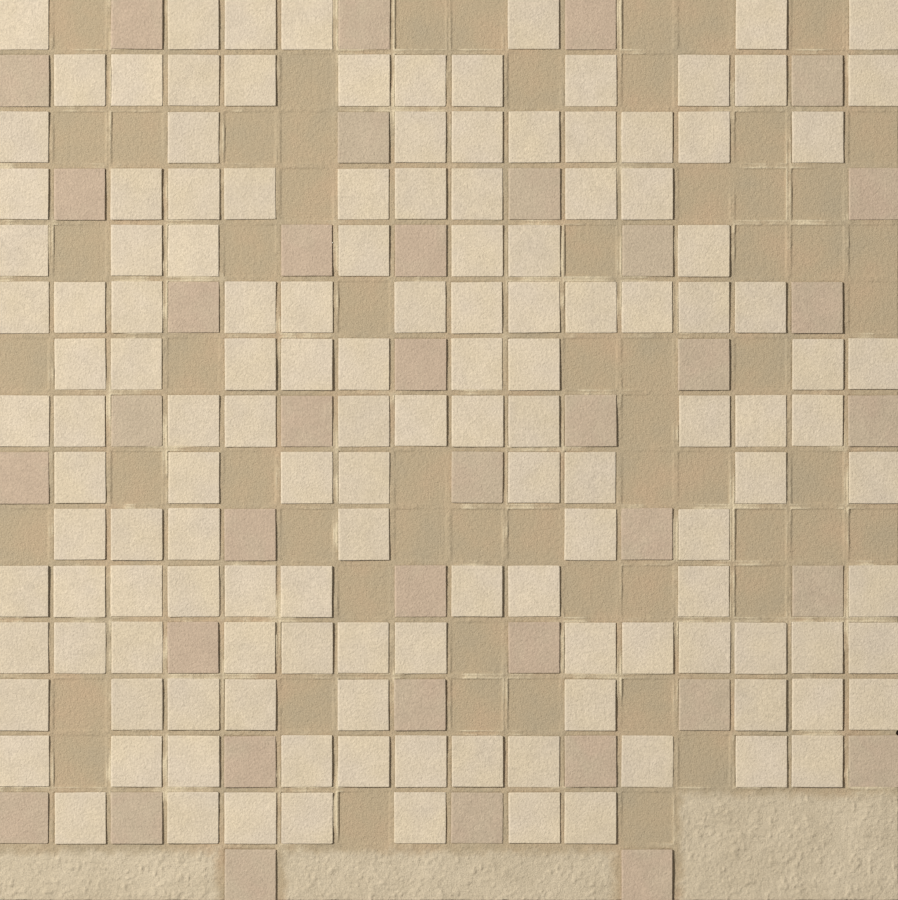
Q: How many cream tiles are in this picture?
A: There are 139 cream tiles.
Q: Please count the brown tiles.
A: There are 38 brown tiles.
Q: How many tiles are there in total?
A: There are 177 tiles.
